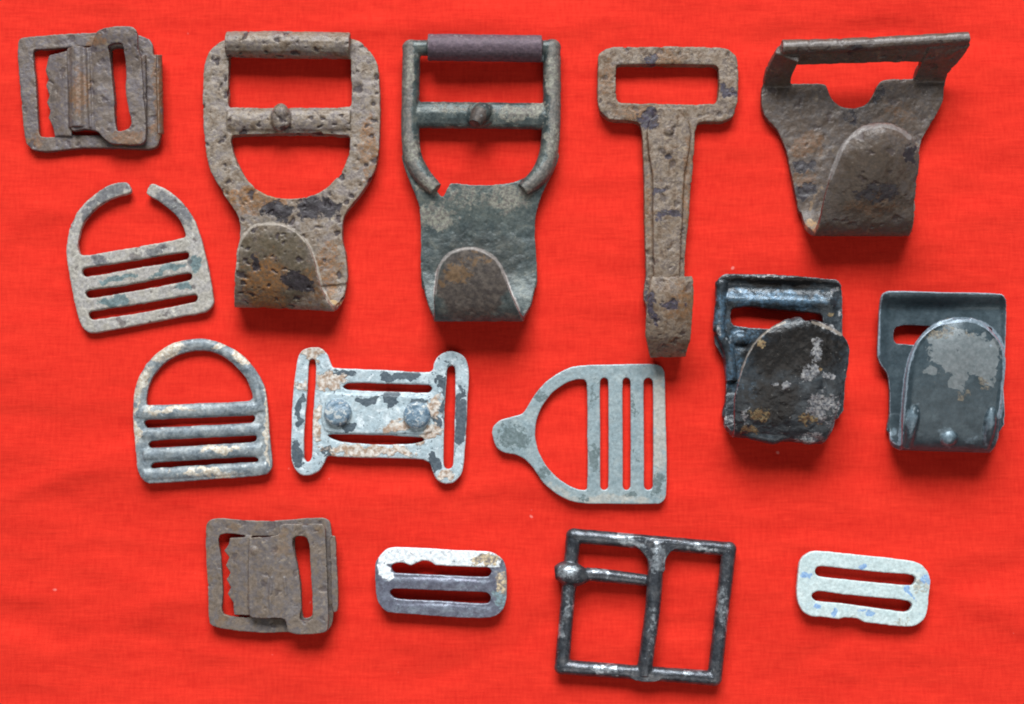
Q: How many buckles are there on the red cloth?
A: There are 9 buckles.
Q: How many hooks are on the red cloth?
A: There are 6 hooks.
